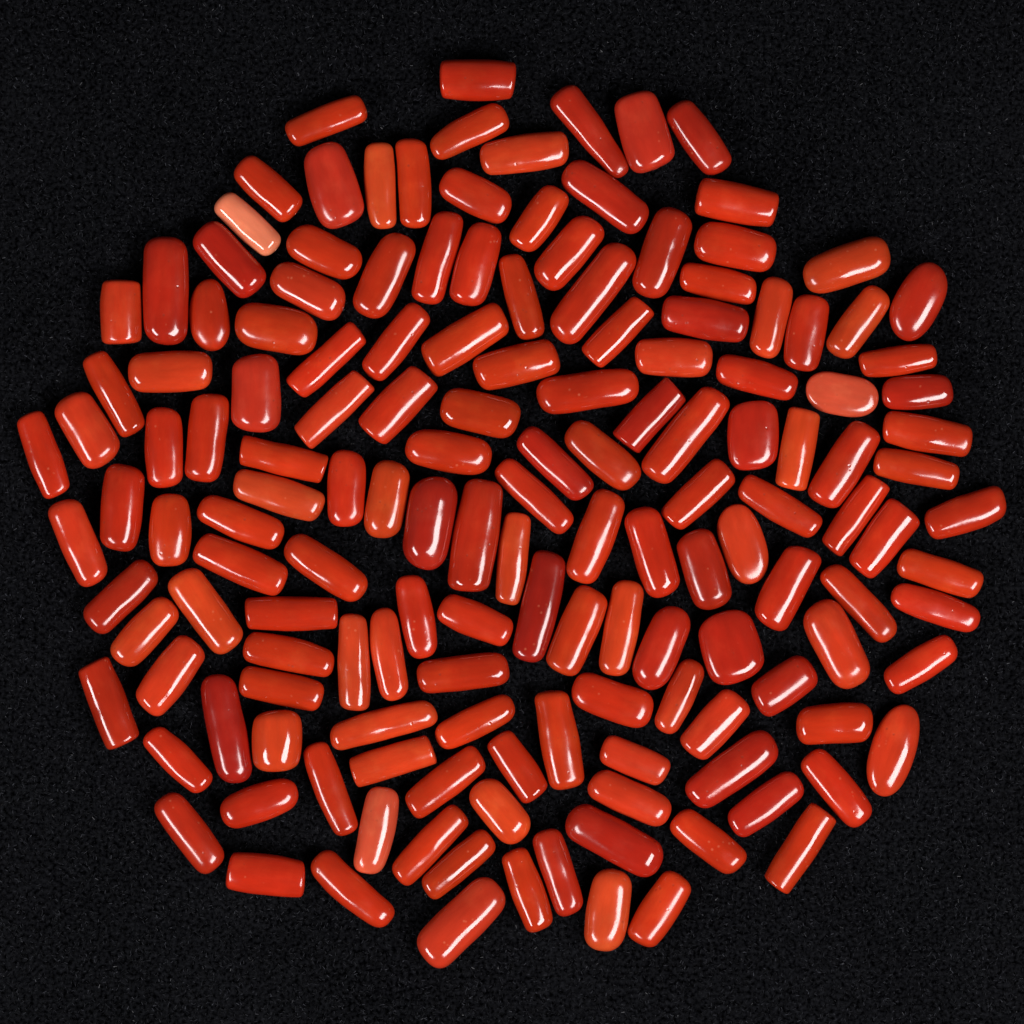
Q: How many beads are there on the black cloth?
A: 153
